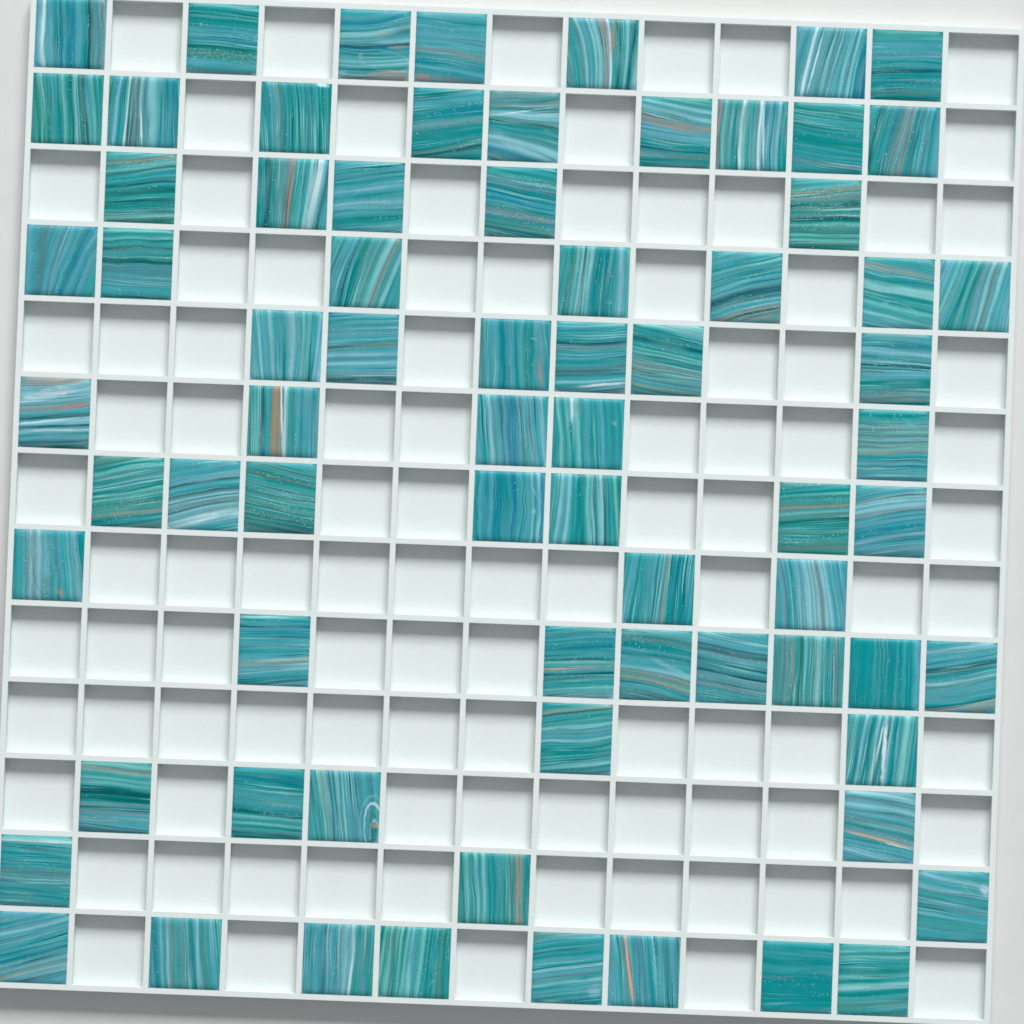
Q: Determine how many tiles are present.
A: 73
